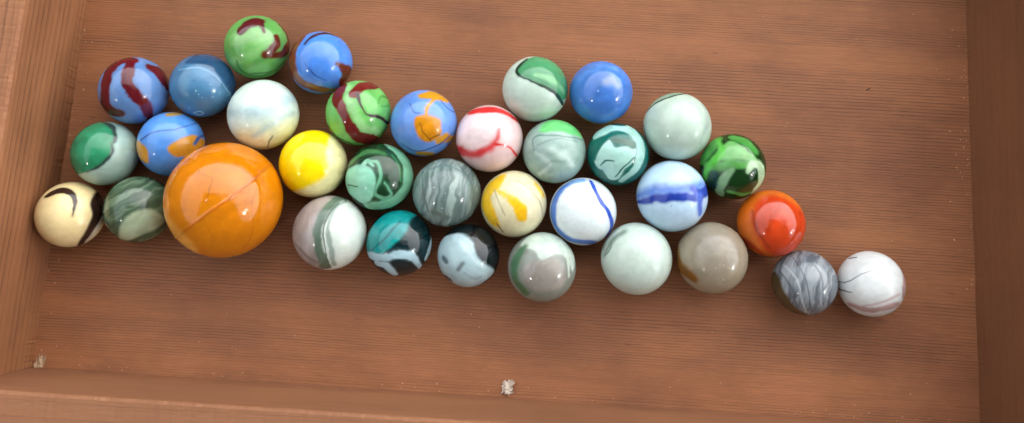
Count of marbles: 34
